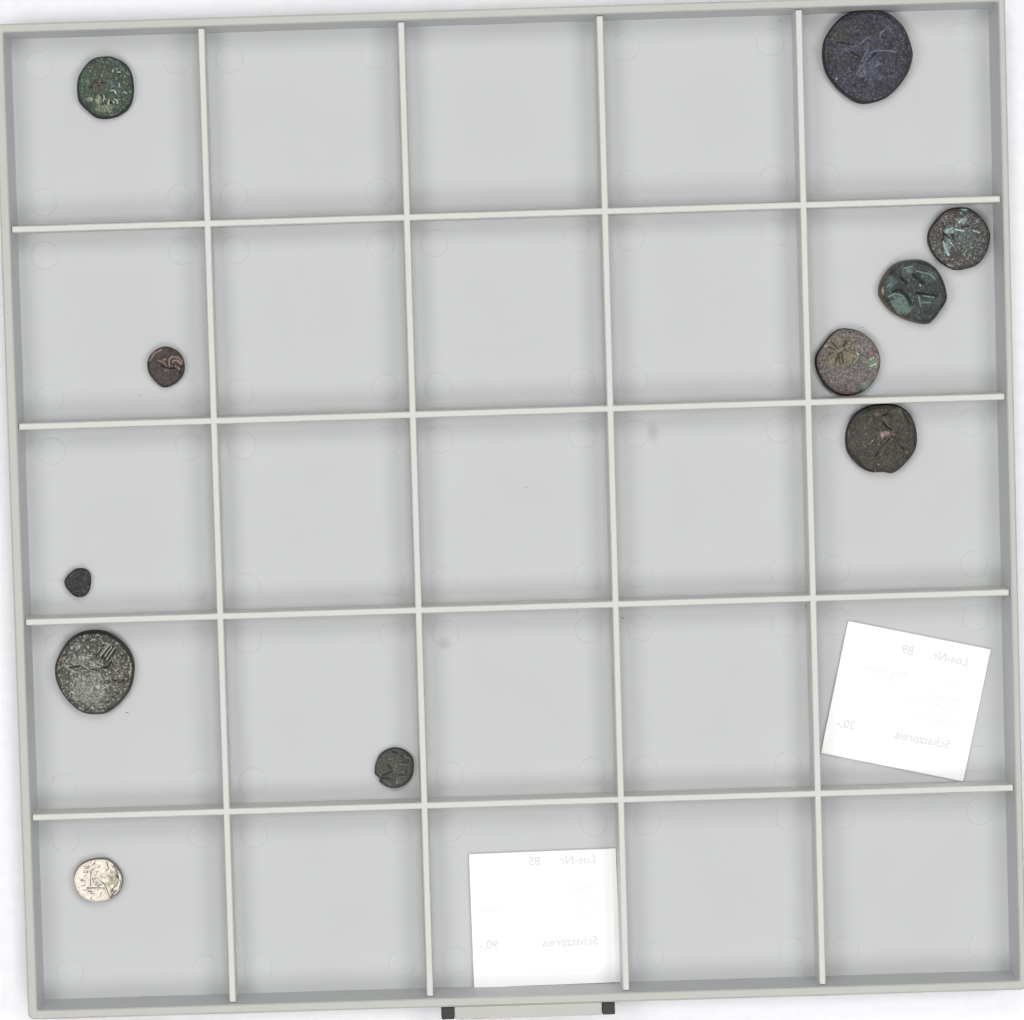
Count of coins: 11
